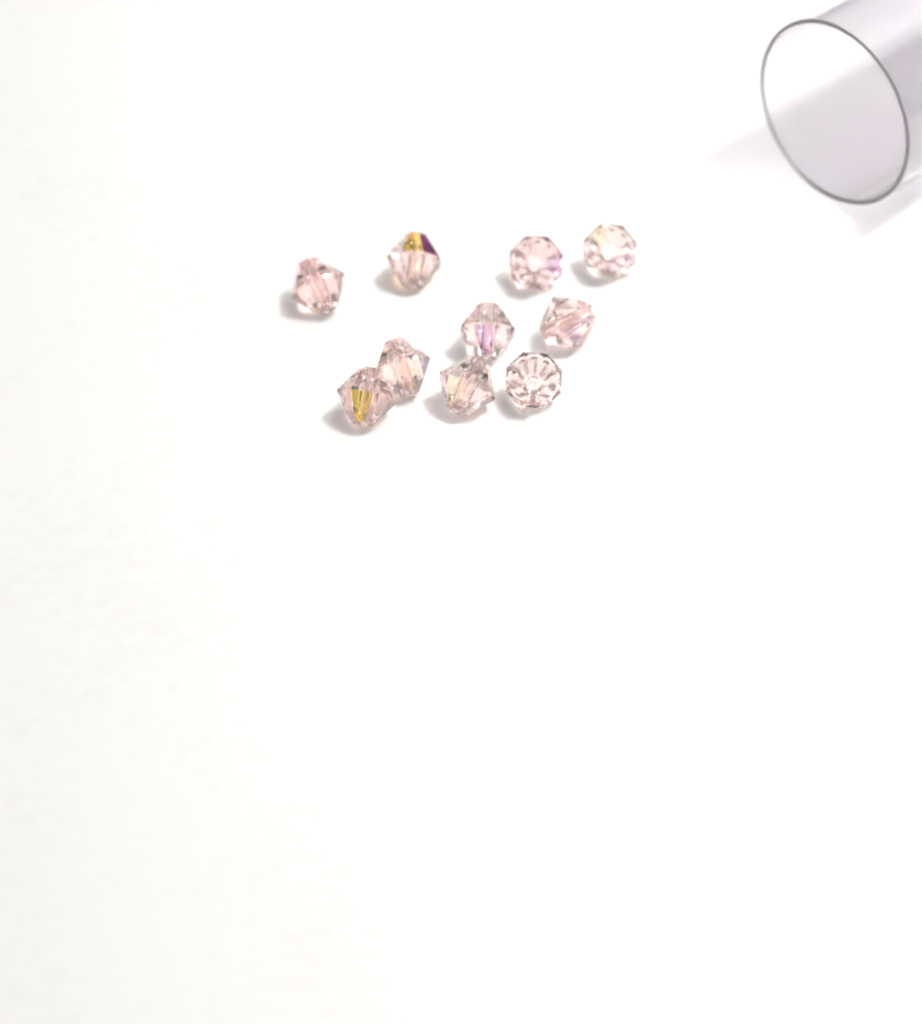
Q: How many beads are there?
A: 10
